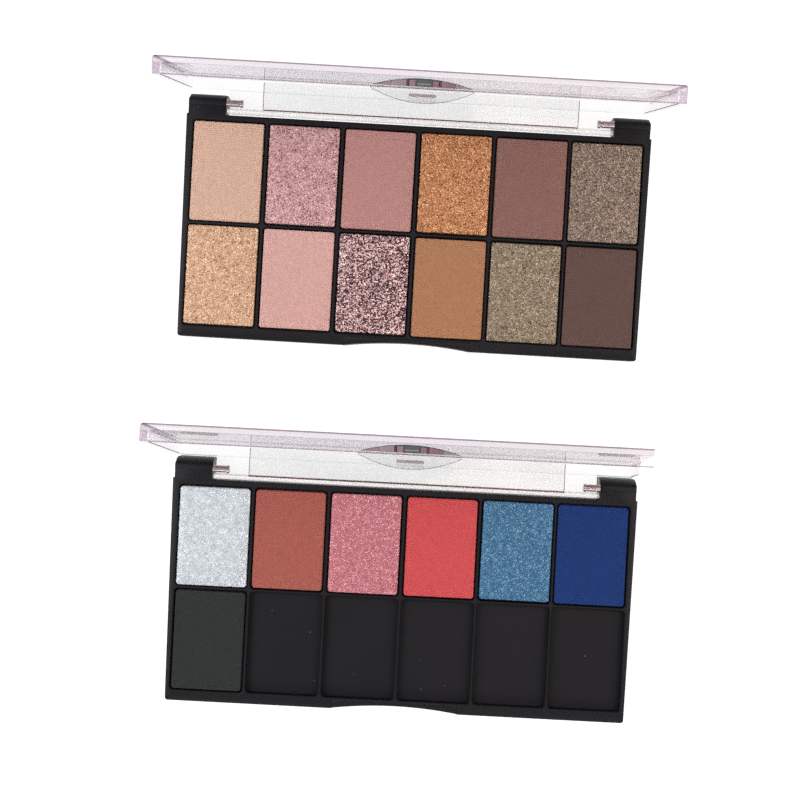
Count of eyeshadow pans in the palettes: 19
